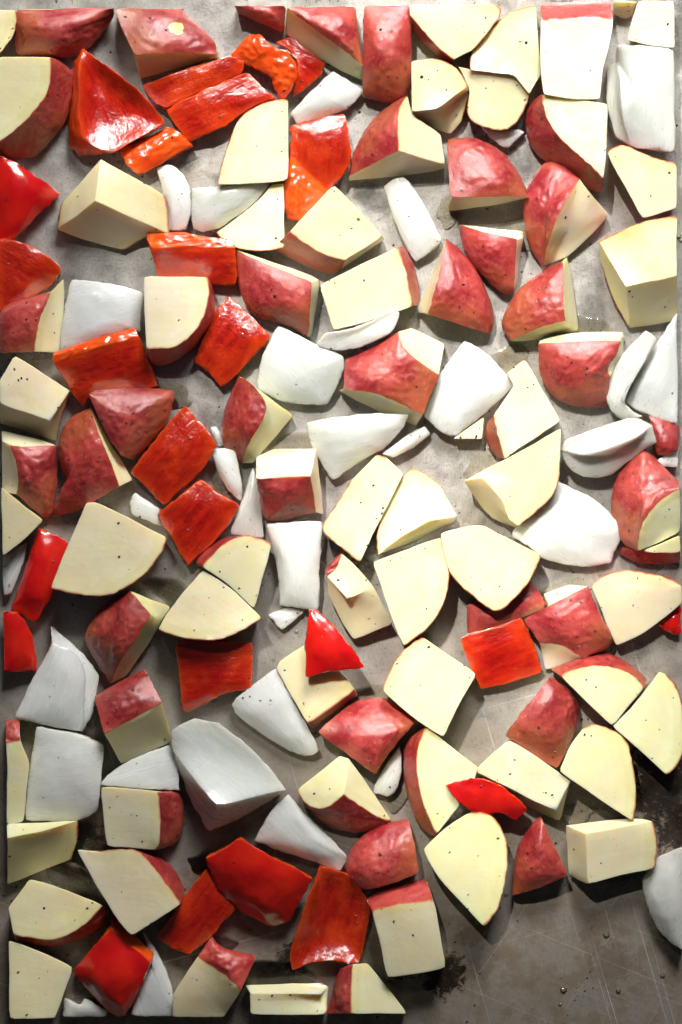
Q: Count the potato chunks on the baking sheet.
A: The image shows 83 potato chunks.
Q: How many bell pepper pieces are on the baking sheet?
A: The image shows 25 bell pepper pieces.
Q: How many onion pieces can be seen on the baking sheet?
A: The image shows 34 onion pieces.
